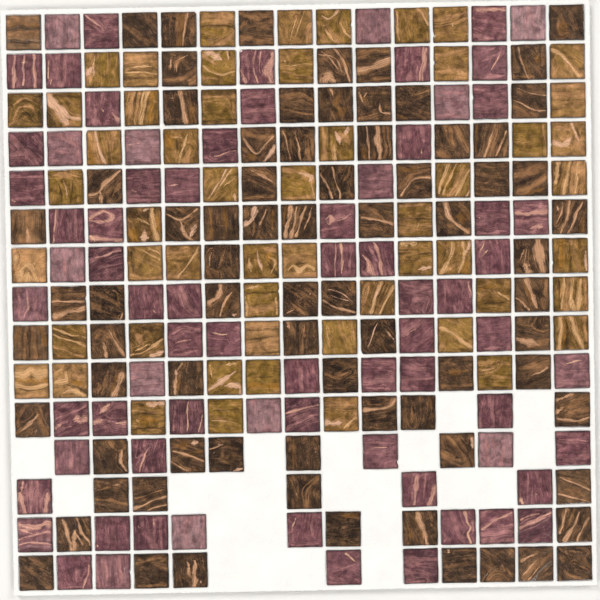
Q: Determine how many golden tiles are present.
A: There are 54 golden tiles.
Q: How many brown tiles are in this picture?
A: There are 76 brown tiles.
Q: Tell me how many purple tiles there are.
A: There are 73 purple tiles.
